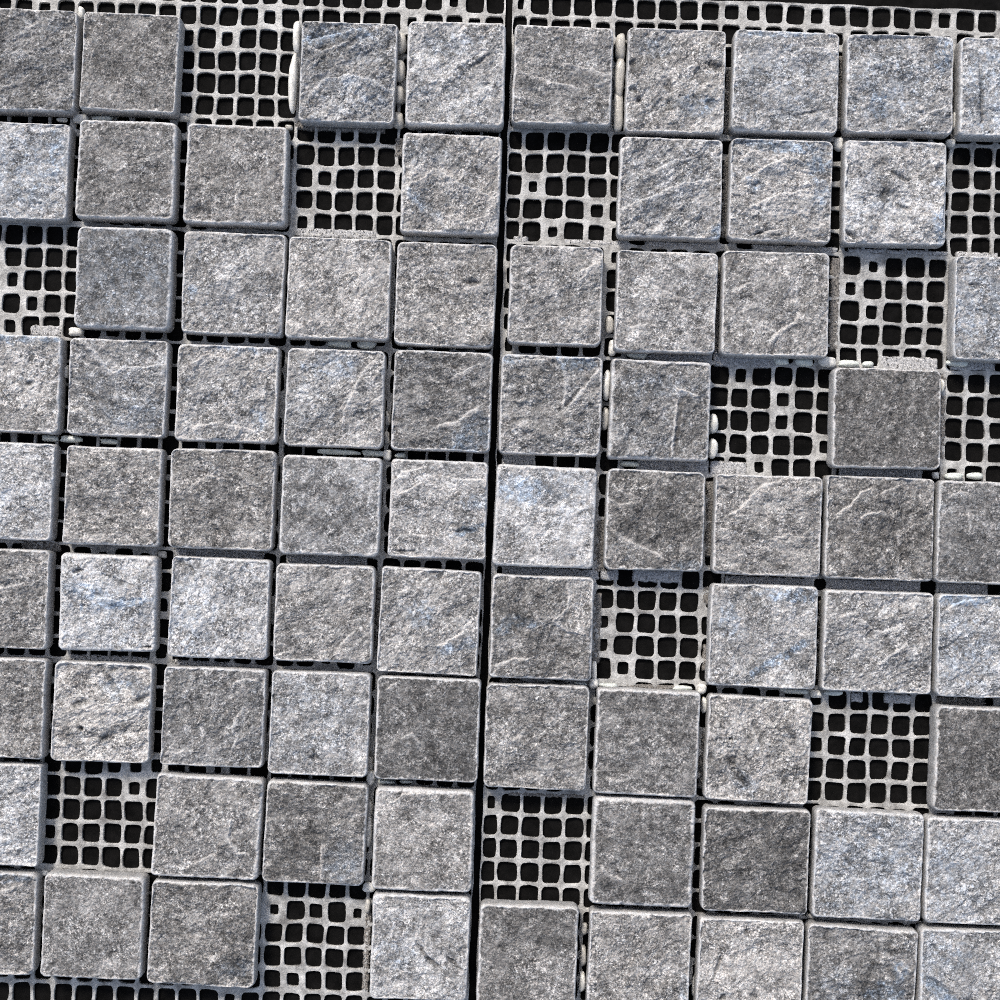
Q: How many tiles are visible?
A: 77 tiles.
